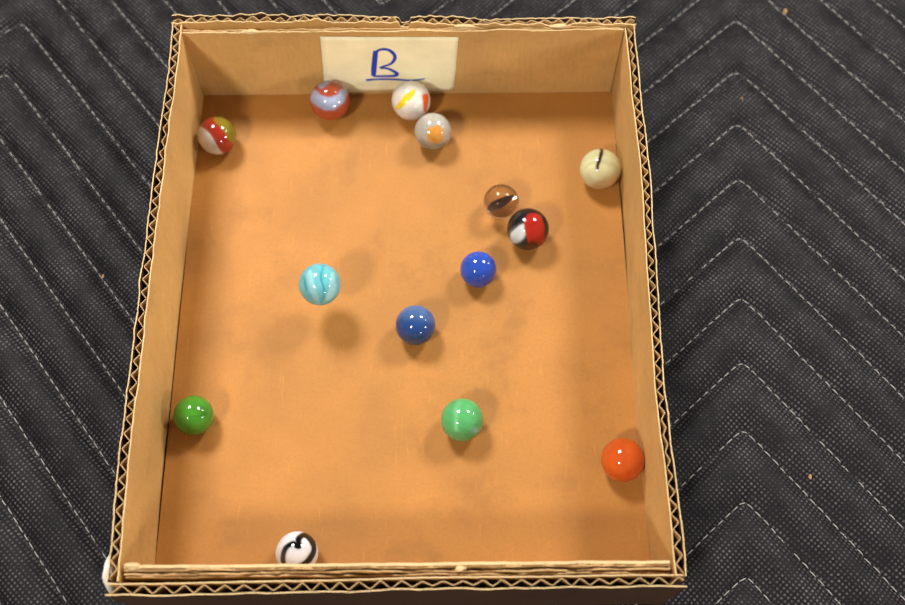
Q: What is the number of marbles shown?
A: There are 14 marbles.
